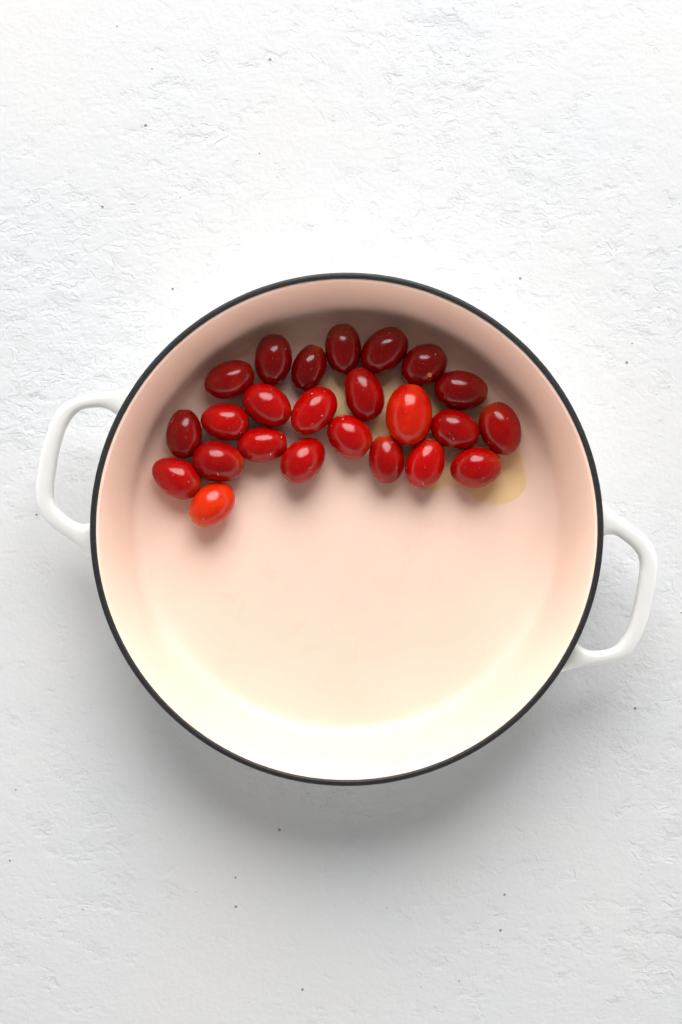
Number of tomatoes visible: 24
